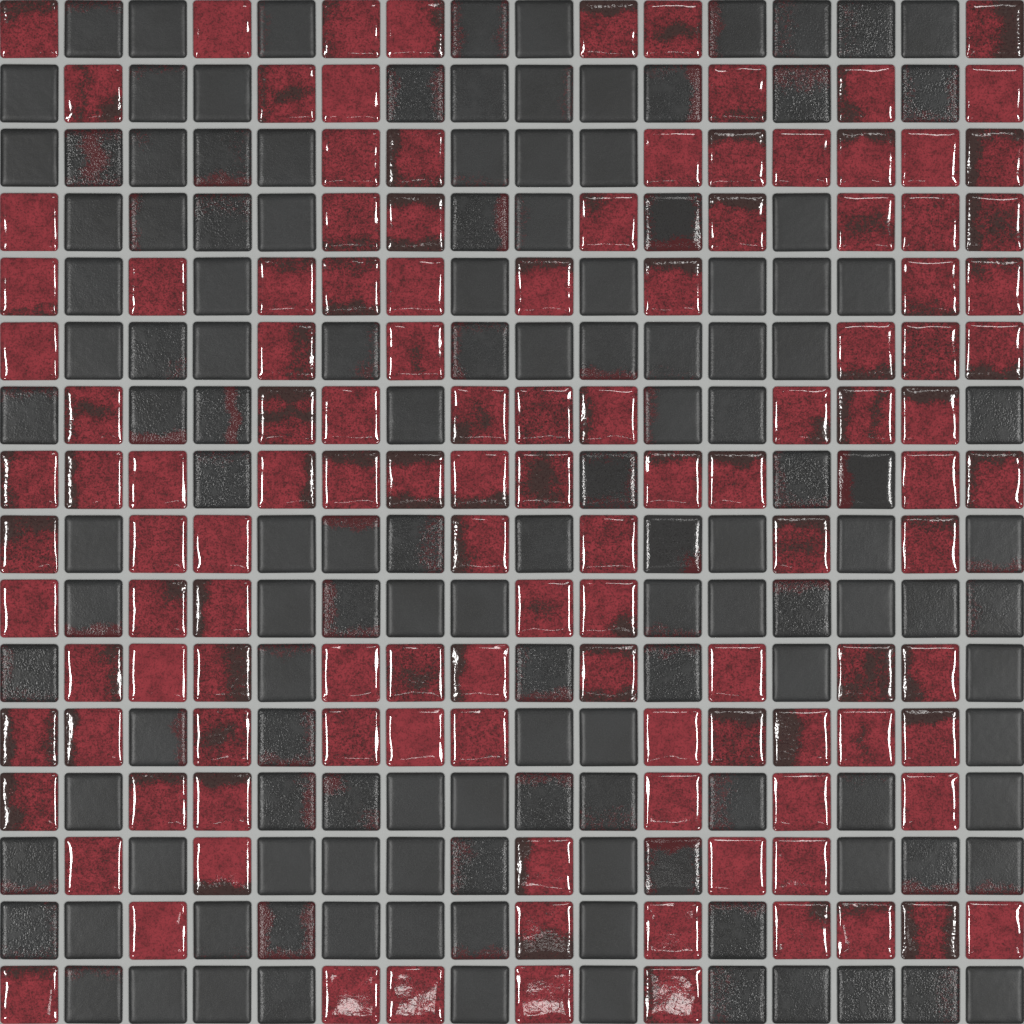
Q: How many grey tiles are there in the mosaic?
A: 135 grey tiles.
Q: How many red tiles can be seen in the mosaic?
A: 121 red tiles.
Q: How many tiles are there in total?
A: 256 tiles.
